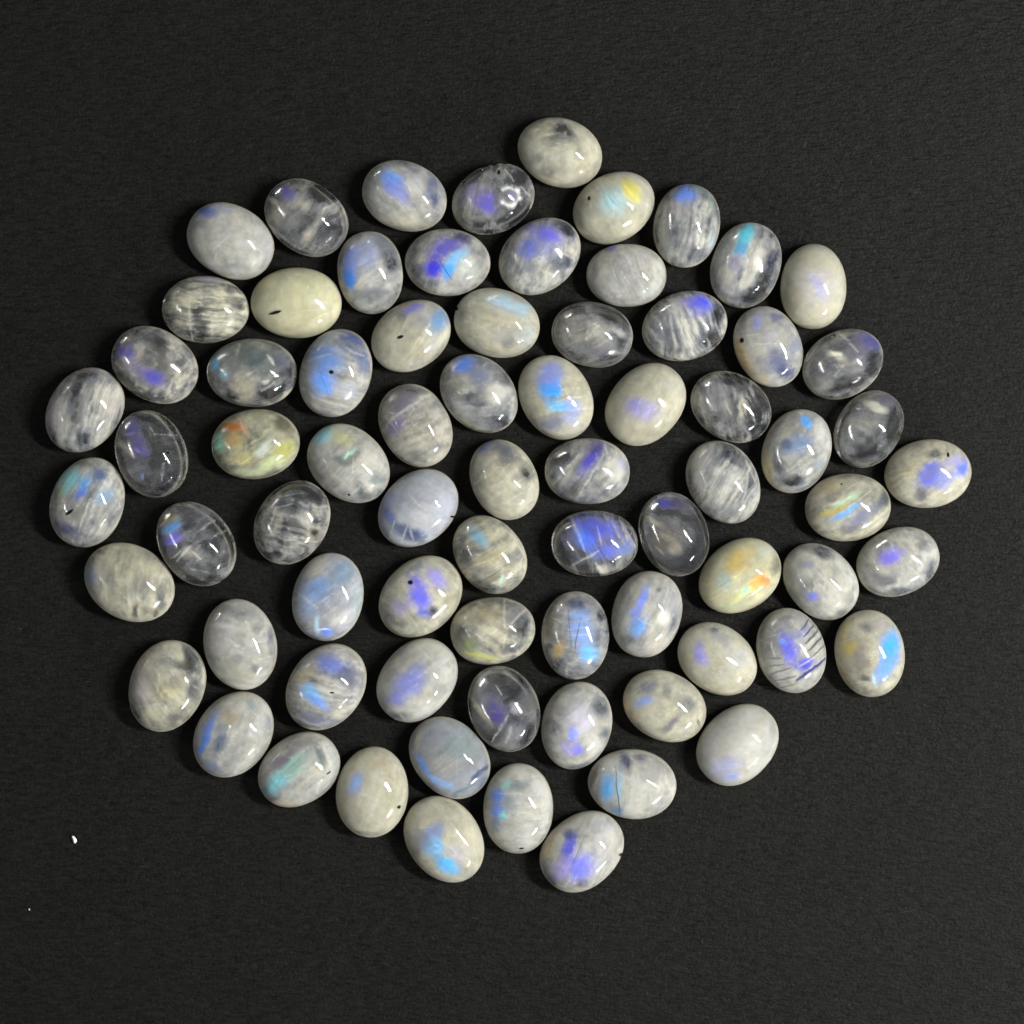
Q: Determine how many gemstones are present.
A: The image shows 75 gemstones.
